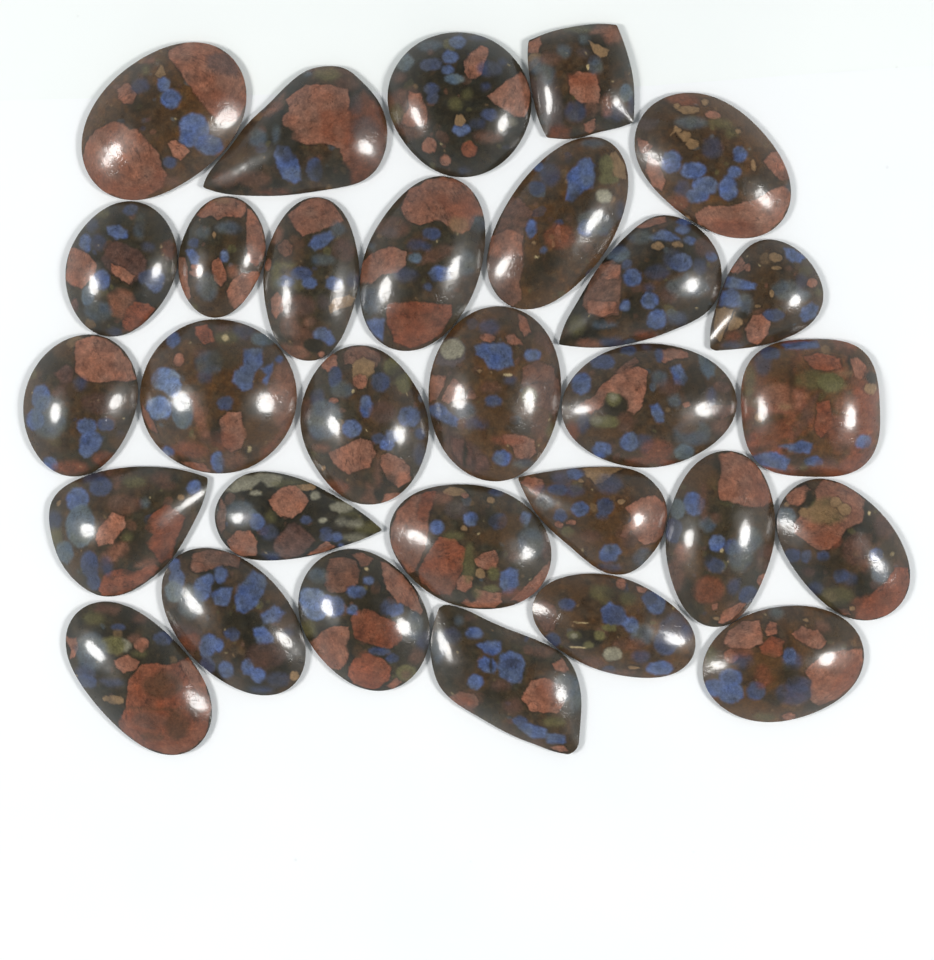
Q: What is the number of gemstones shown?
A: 30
